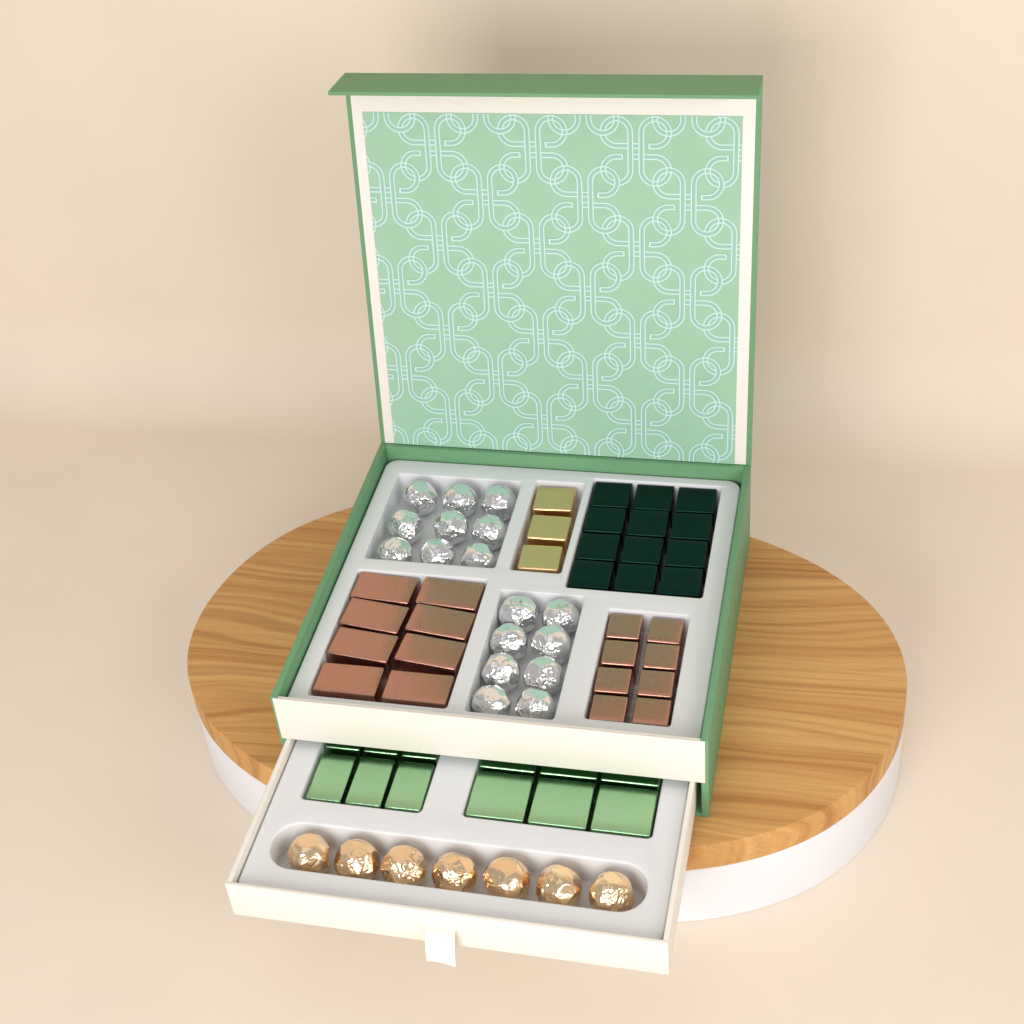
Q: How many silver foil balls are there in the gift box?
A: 17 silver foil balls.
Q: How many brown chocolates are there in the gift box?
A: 16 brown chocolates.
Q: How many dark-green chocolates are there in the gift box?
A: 12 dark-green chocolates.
